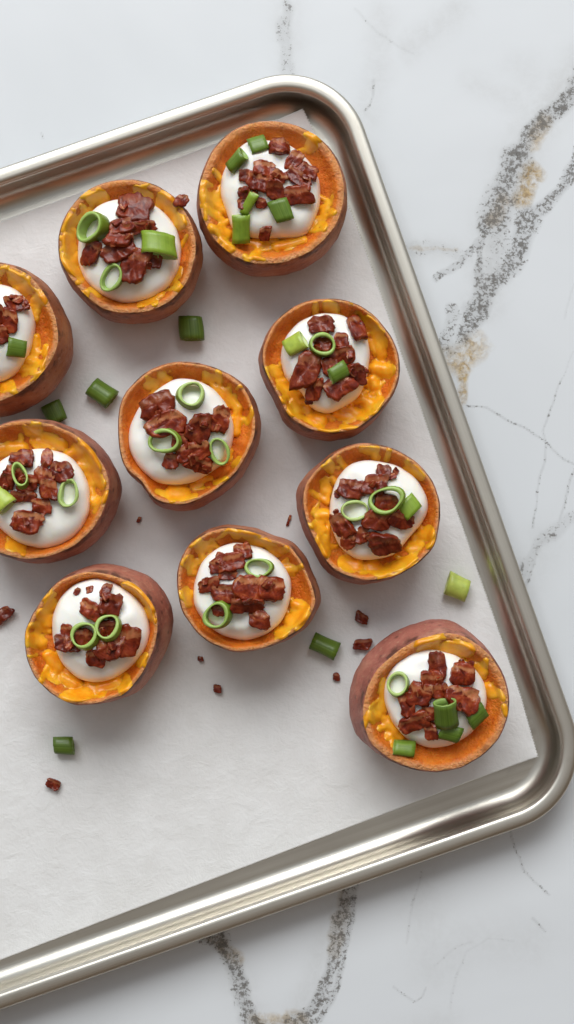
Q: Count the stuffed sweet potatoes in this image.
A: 10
